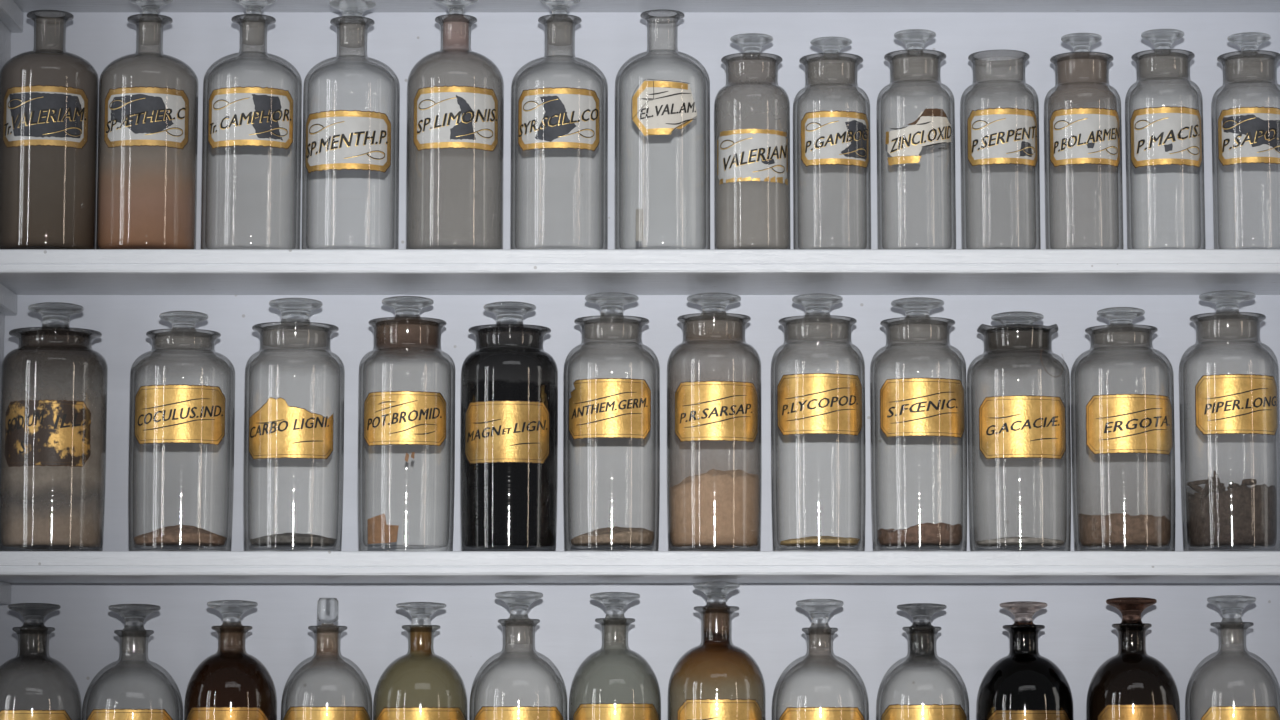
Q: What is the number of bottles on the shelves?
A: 39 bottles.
